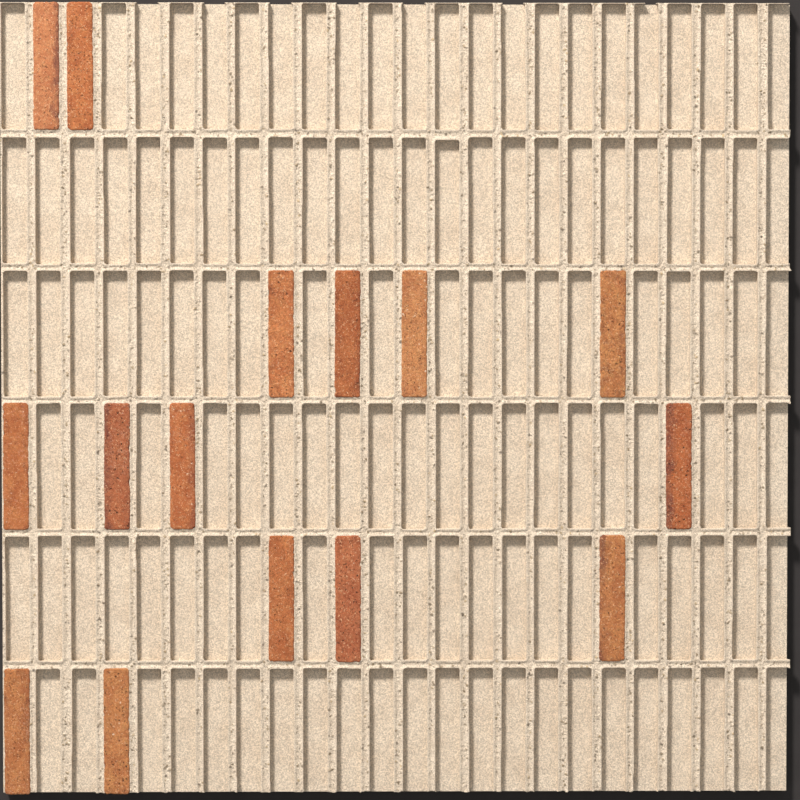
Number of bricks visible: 15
